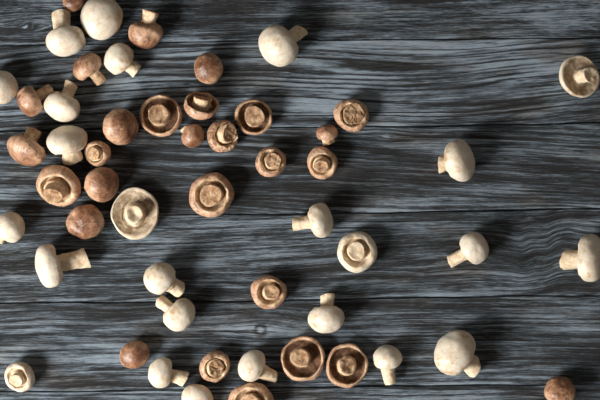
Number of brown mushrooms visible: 28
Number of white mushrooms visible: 25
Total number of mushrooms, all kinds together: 53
